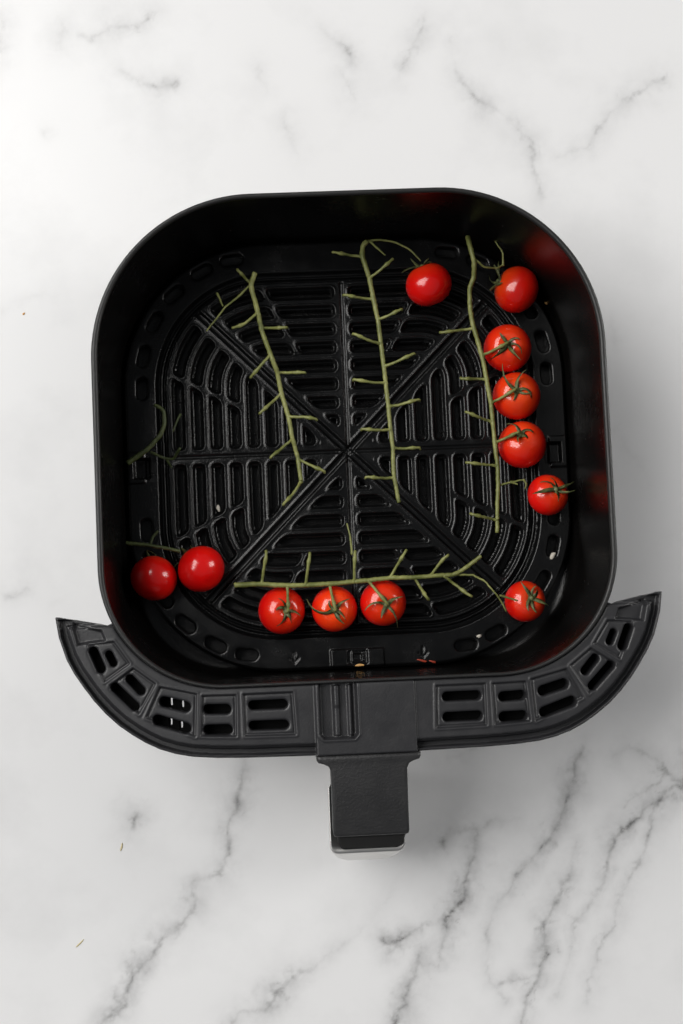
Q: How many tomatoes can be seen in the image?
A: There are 12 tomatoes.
